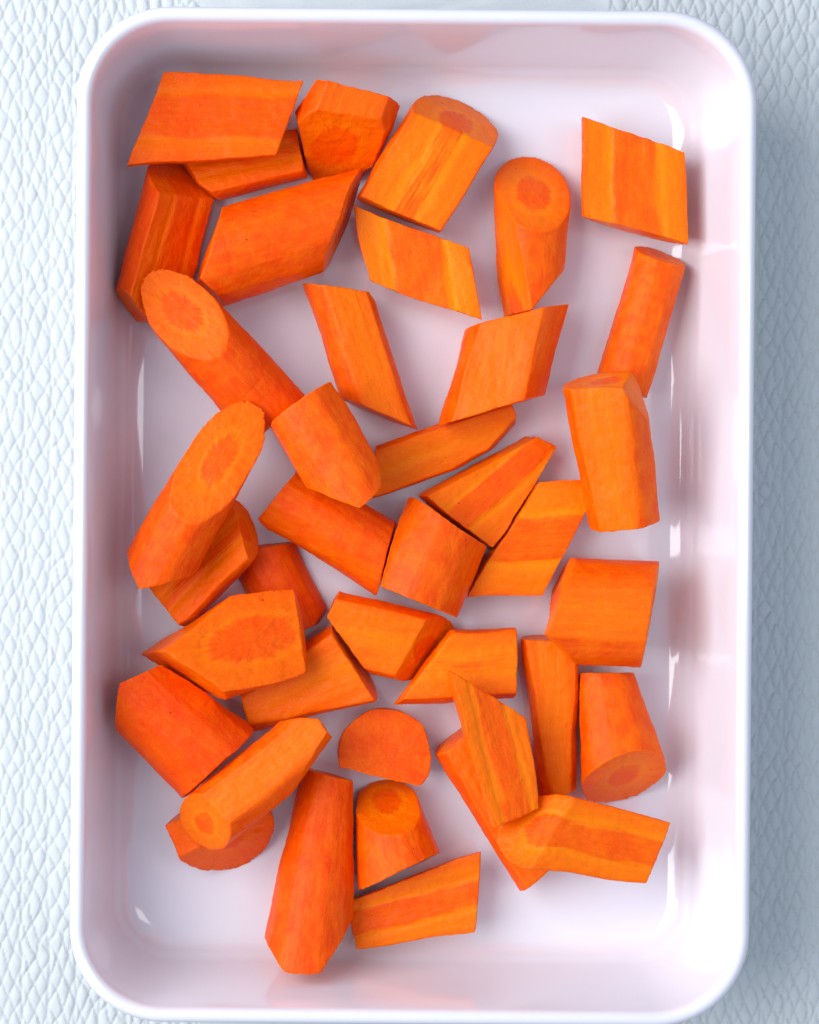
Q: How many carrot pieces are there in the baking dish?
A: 40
